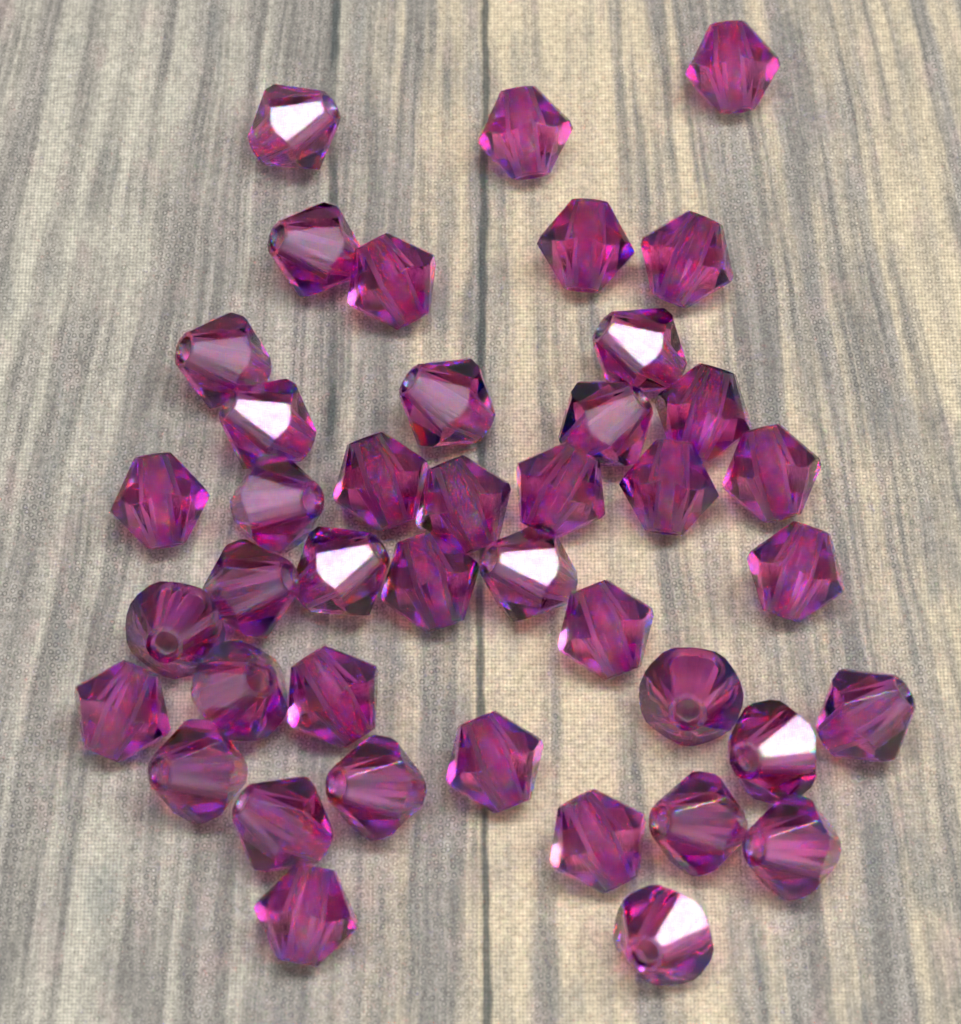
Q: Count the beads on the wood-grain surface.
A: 42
